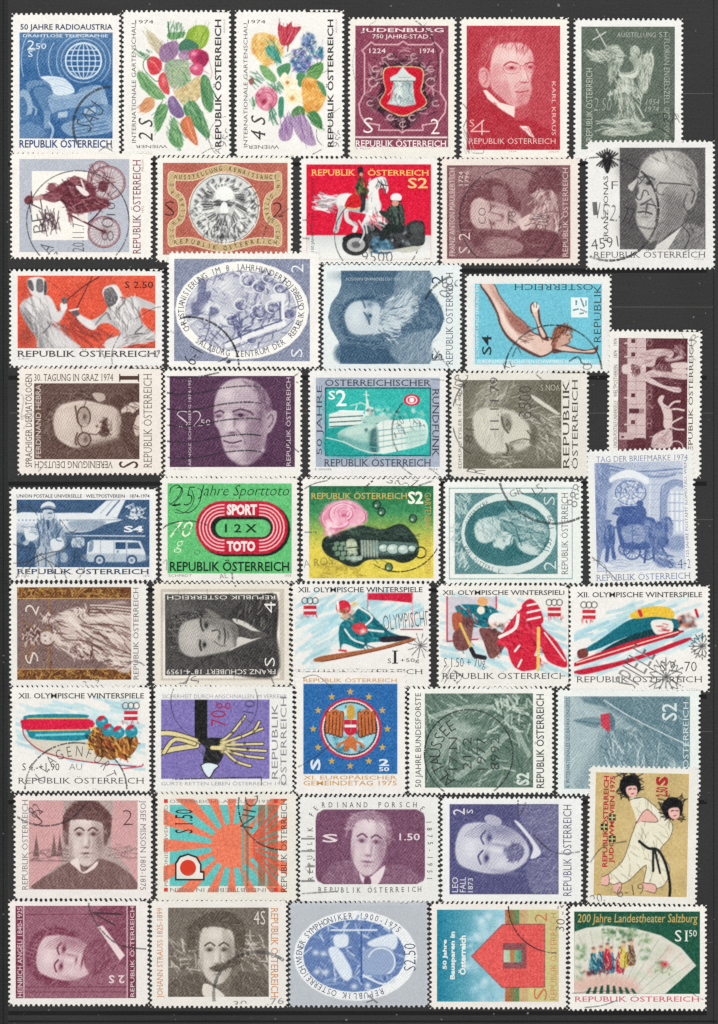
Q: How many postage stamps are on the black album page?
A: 45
